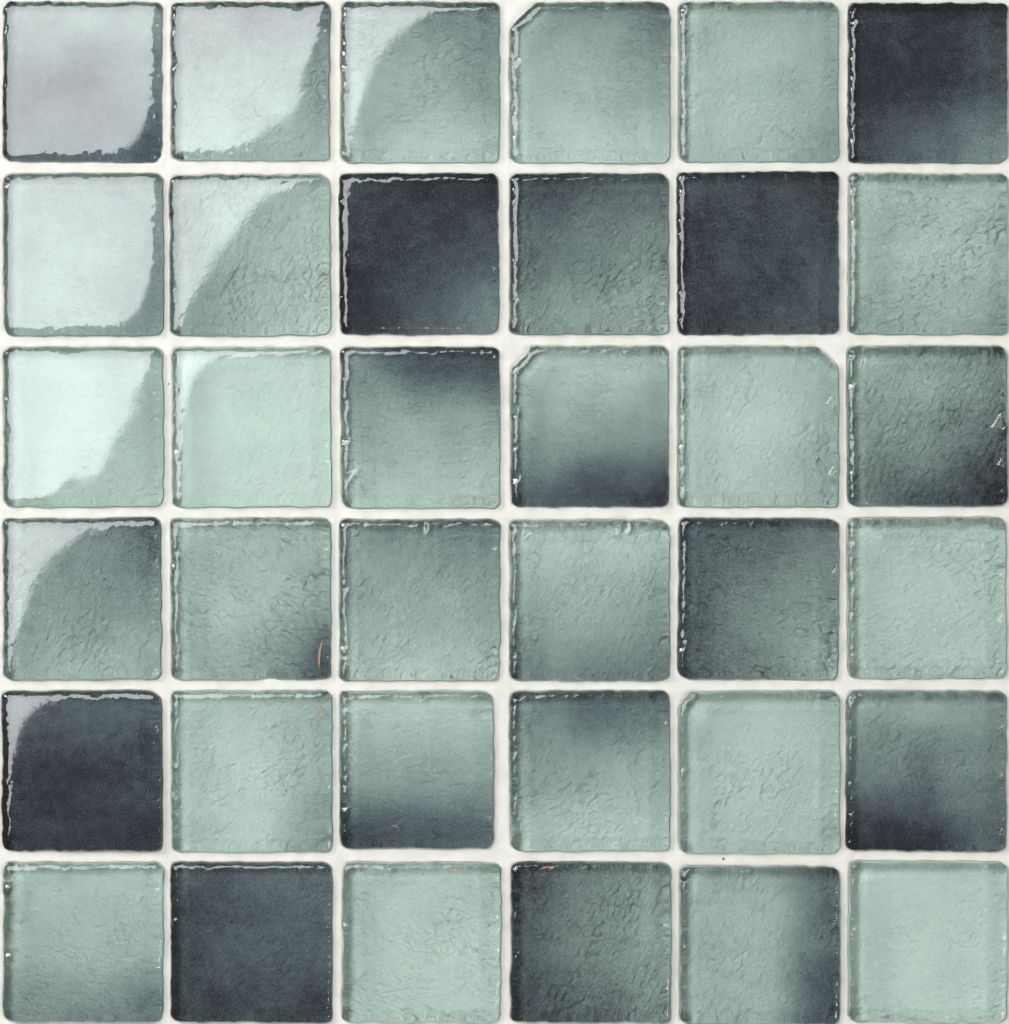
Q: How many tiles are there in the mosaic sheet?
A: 36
